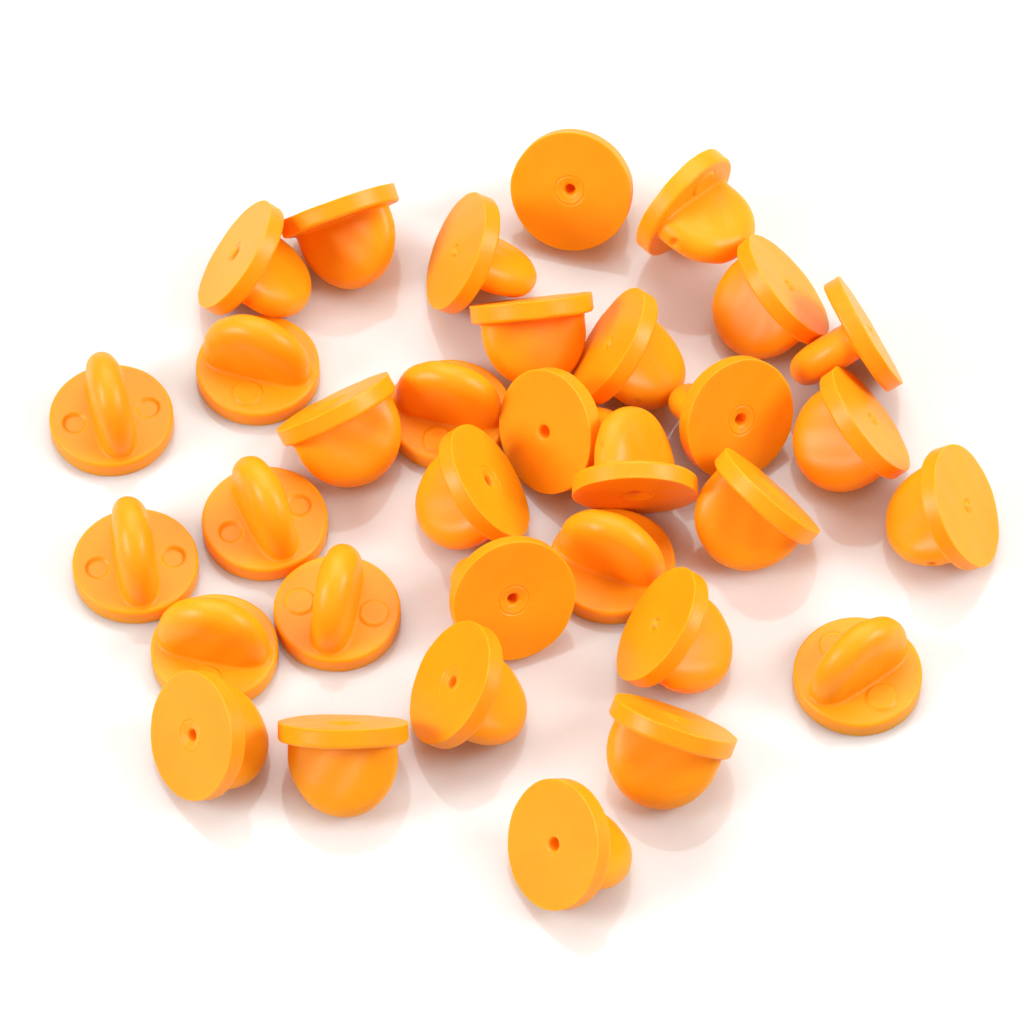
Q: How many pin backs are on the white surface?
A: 33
